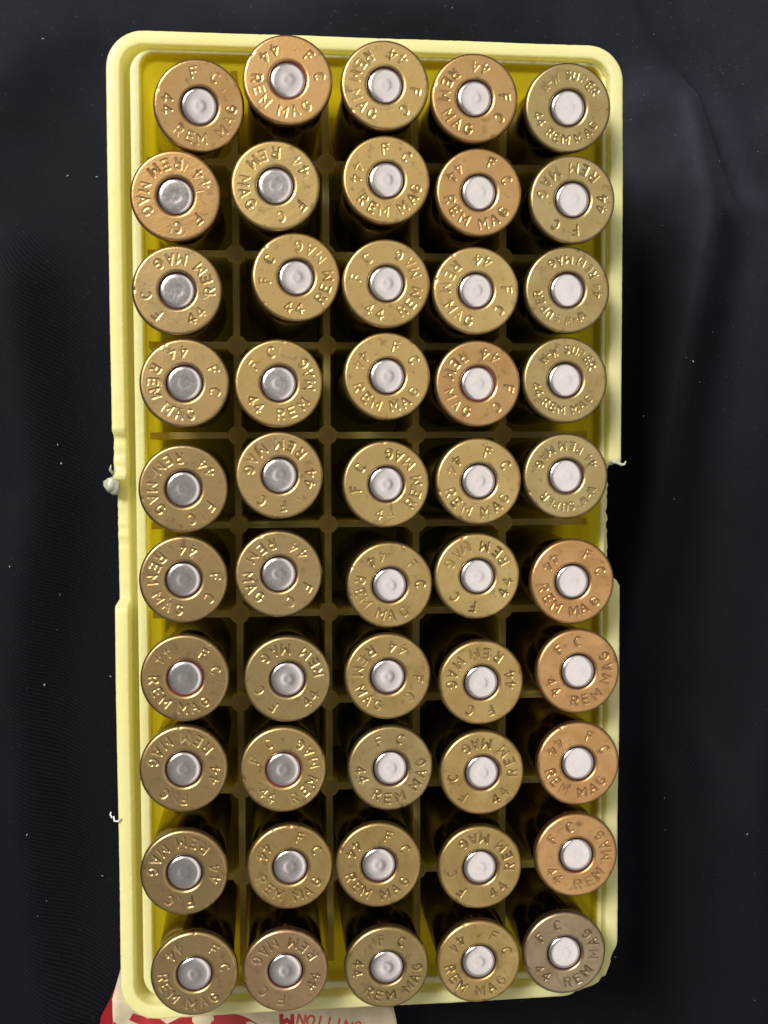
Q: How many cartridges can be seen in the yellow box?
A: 50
